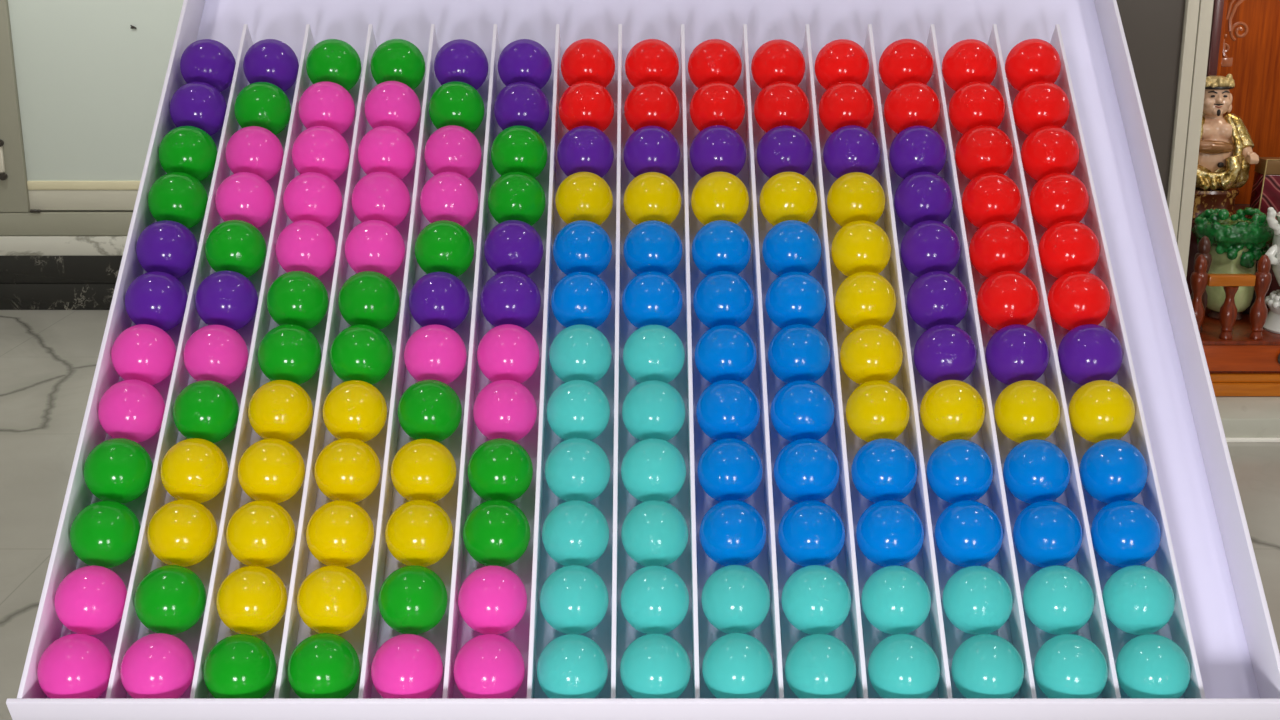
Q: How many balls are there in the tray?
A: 168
